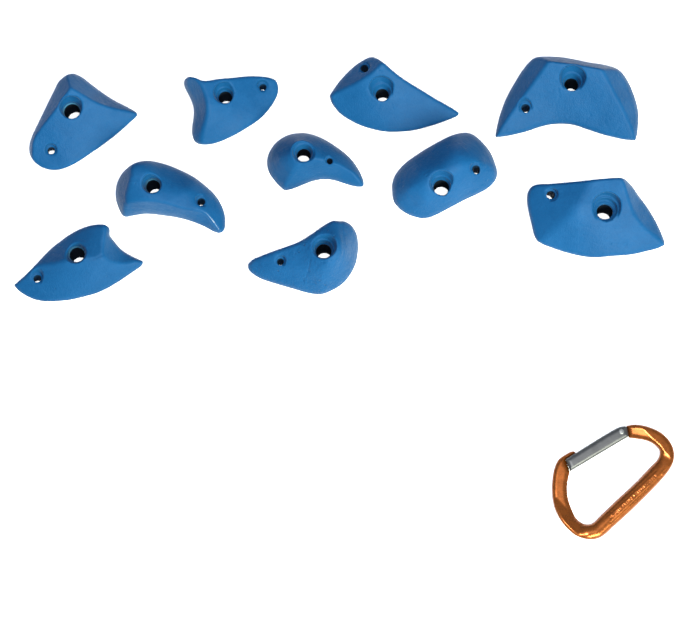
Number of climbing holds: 10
